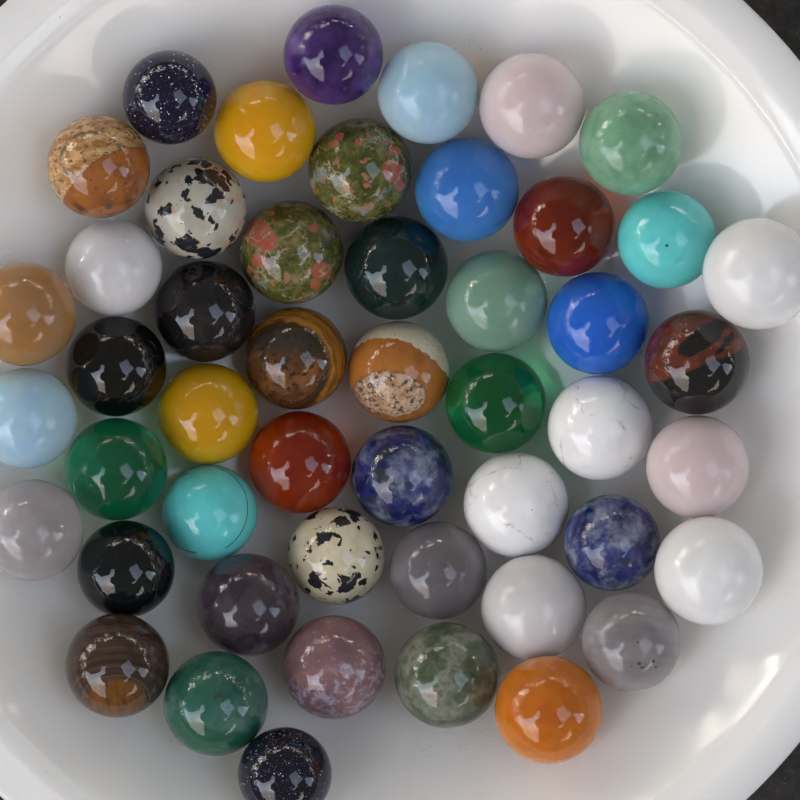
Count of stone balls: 49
